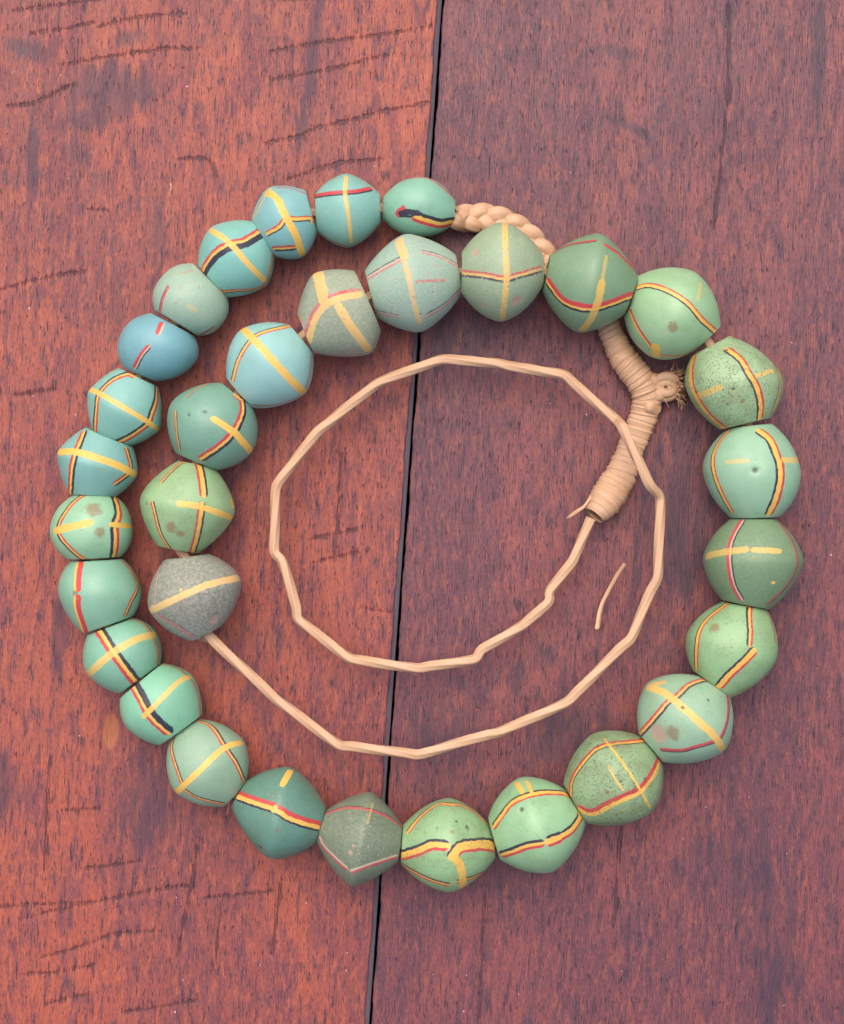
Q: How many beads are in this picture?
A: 32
